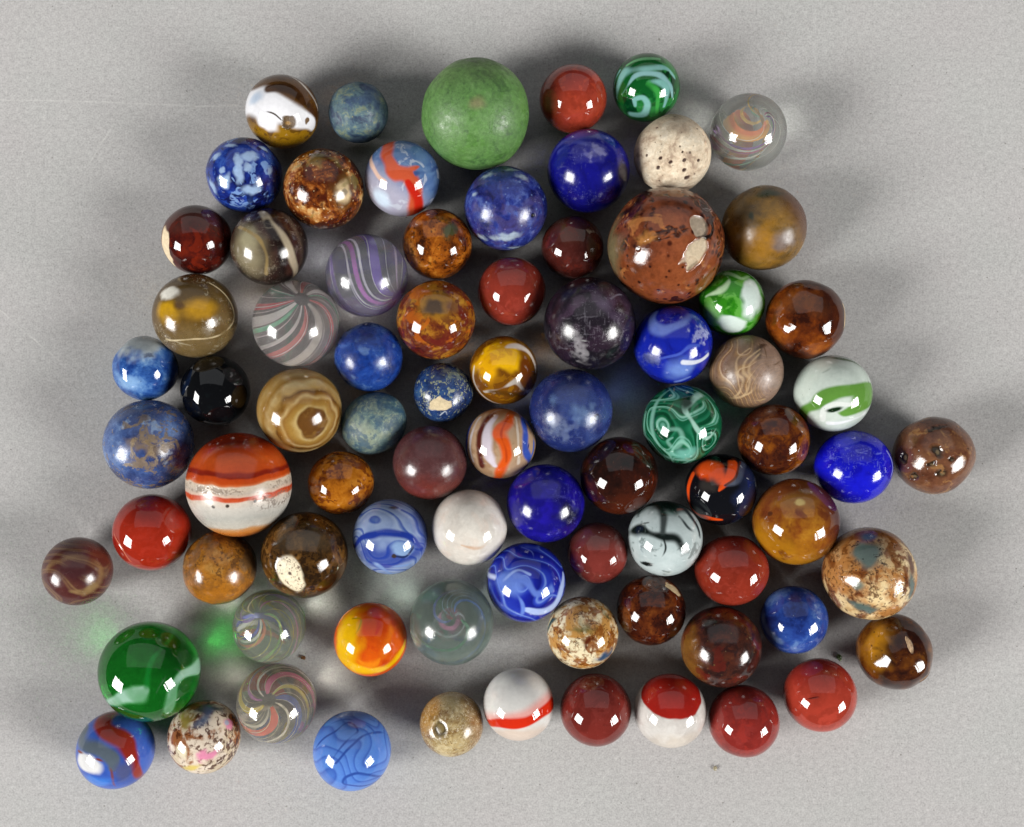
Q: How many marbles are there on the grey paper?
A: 80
